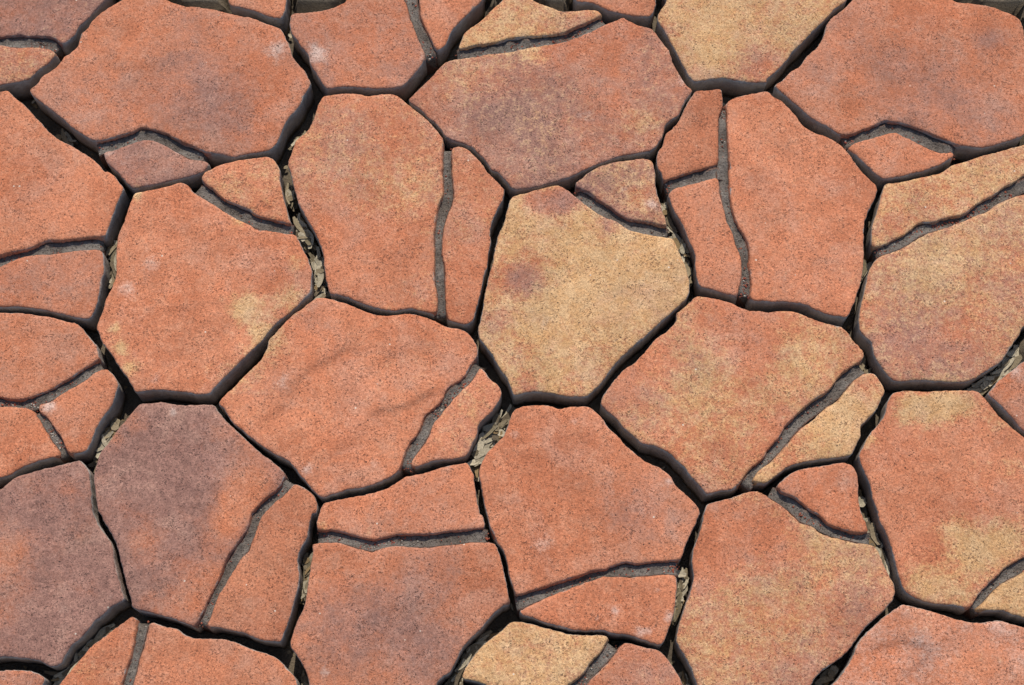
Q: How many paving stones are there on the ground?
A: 51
